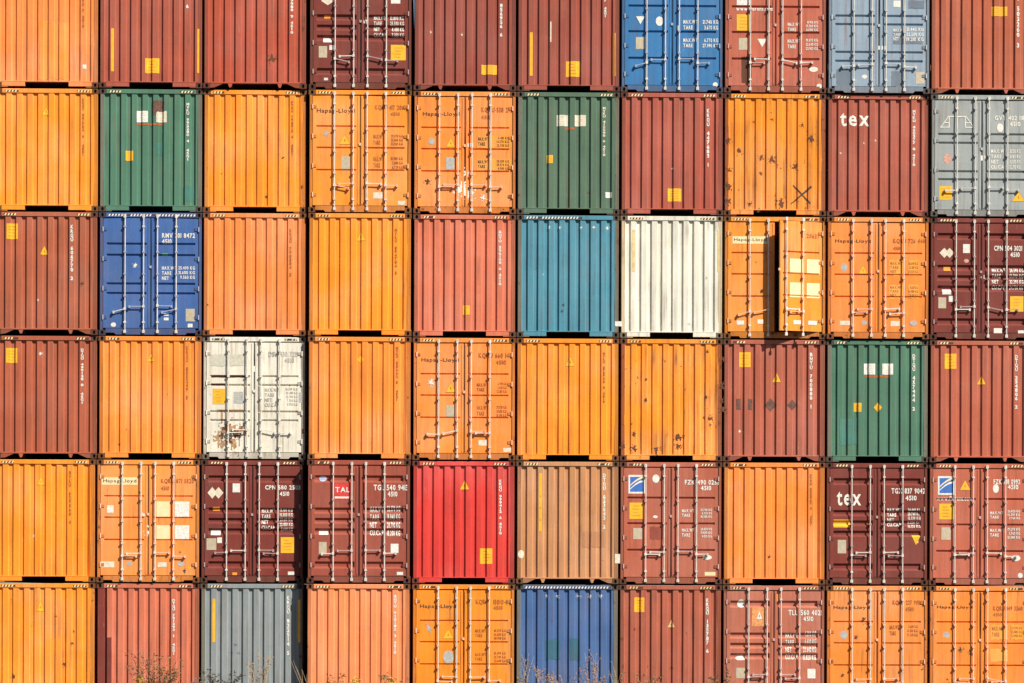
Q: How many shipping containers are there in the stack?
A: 60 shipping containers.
